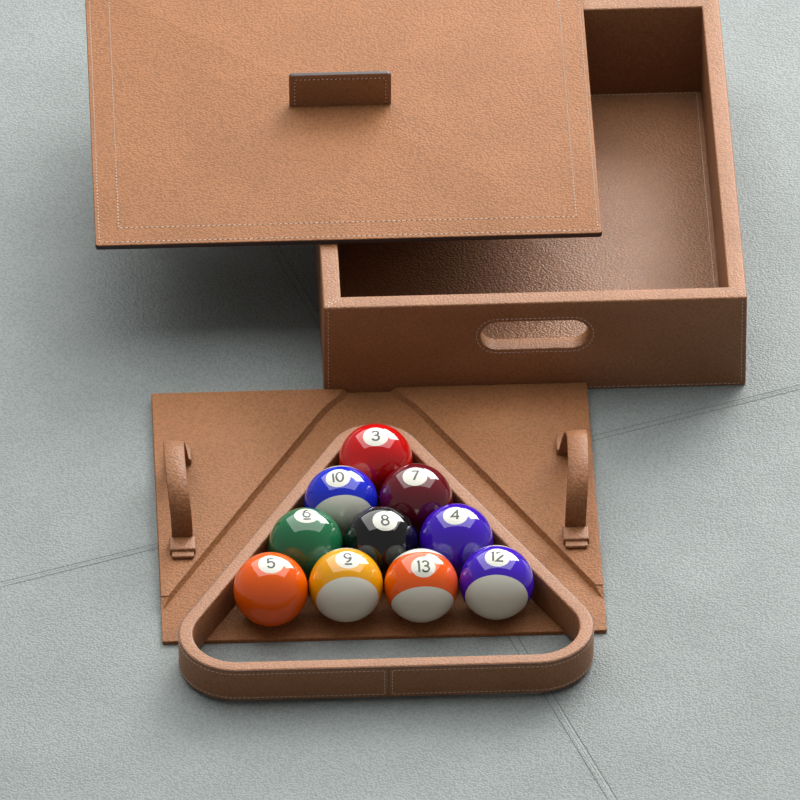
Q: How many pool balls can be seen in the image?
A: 10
